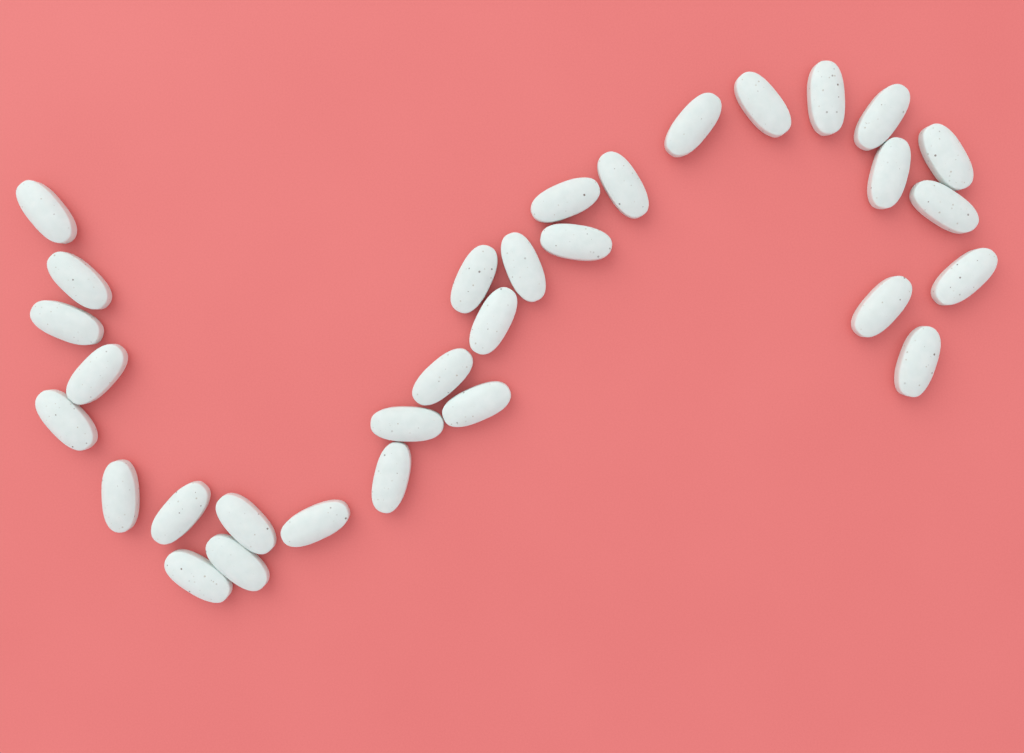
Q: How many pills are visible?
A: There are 31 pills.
